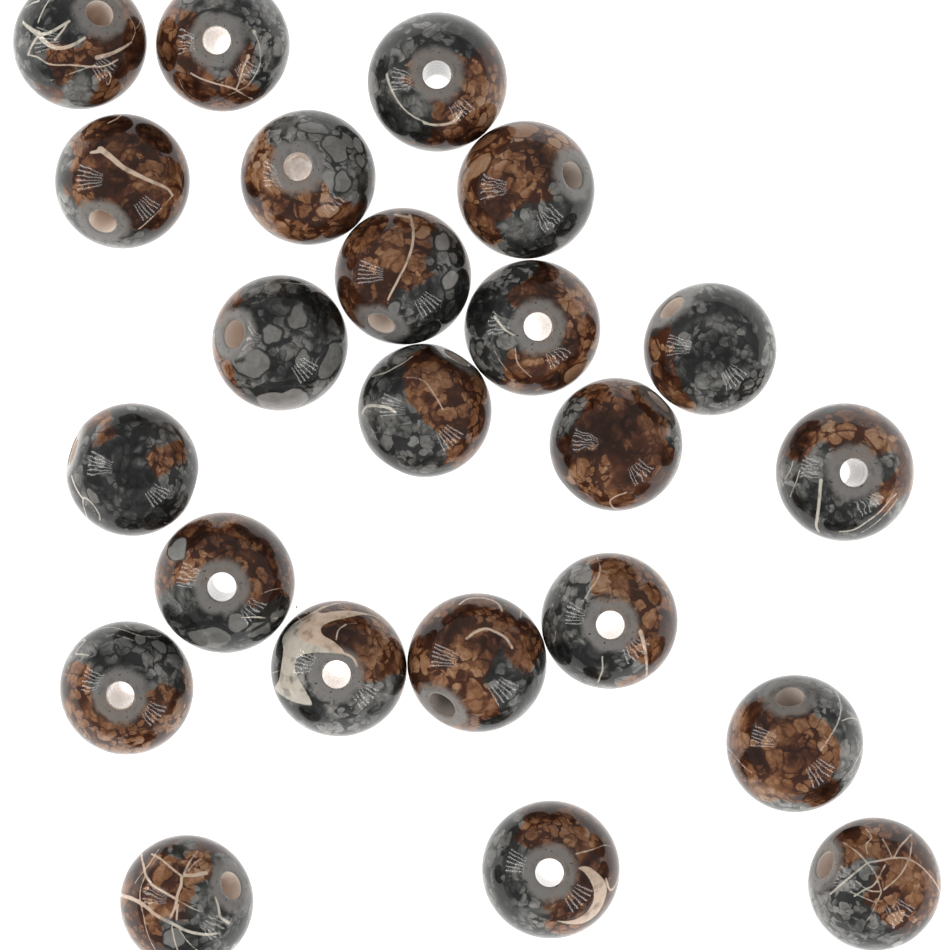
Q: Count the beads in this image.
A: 23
